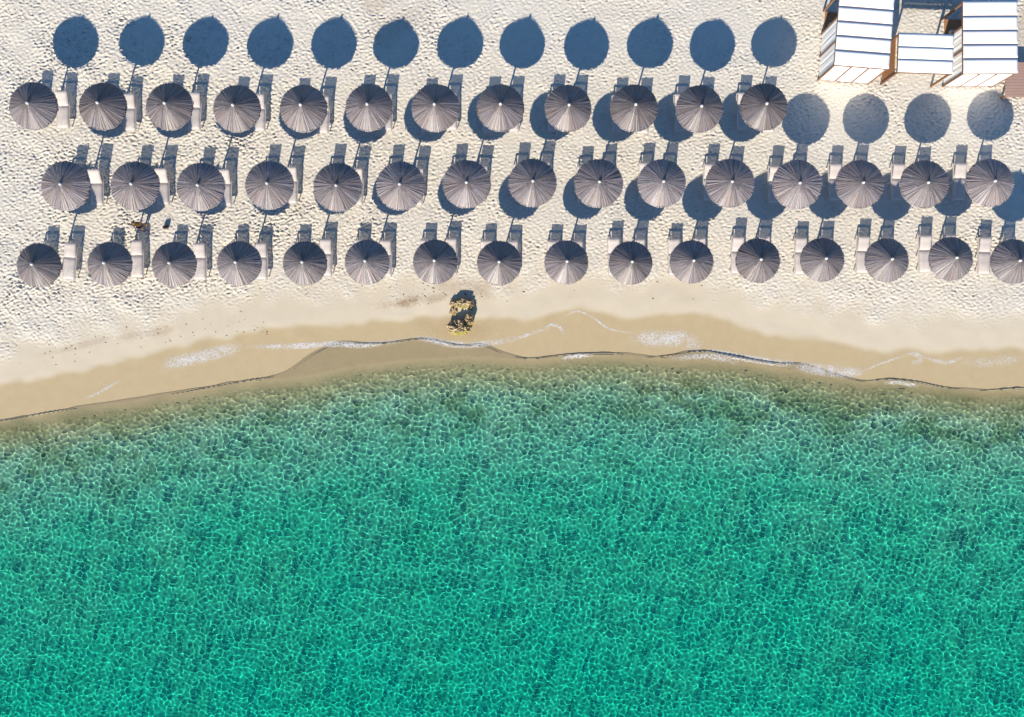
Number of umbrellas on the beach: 43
